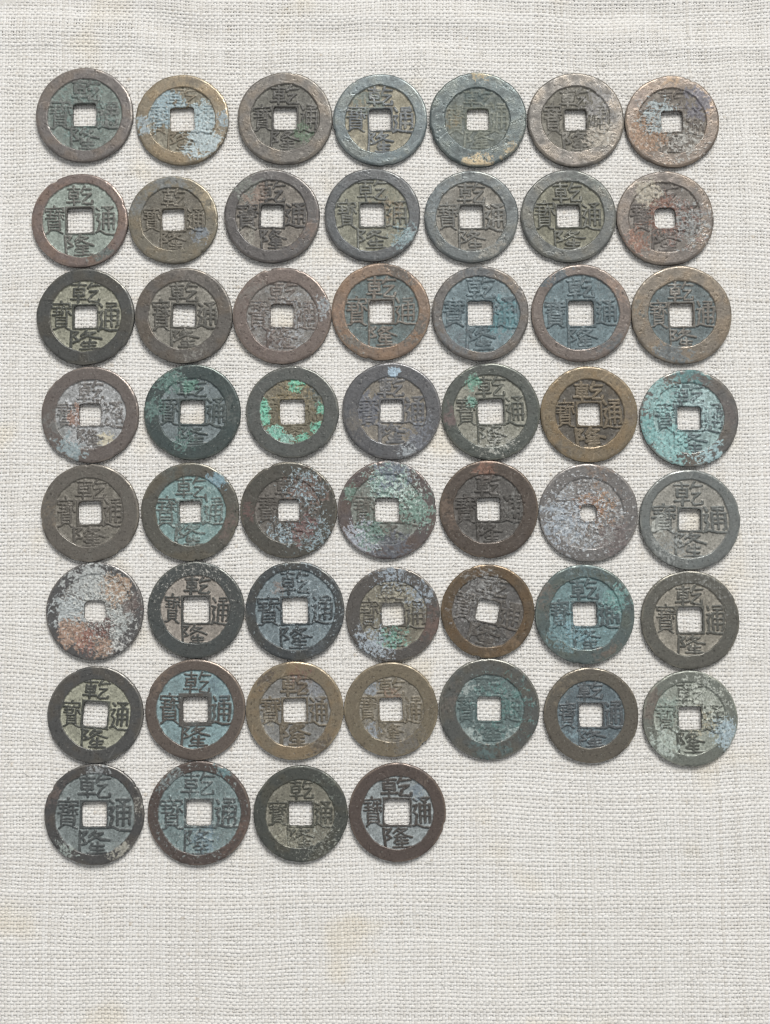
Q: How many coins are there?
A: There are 53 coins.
